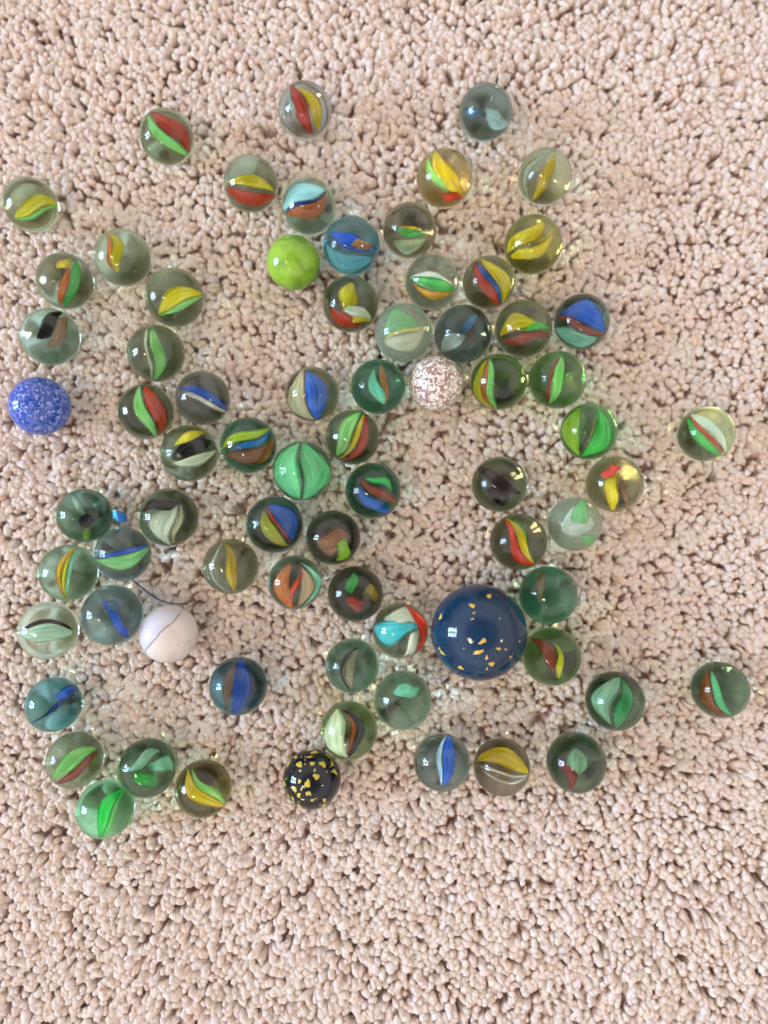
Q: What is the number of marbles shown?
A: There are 74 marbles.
